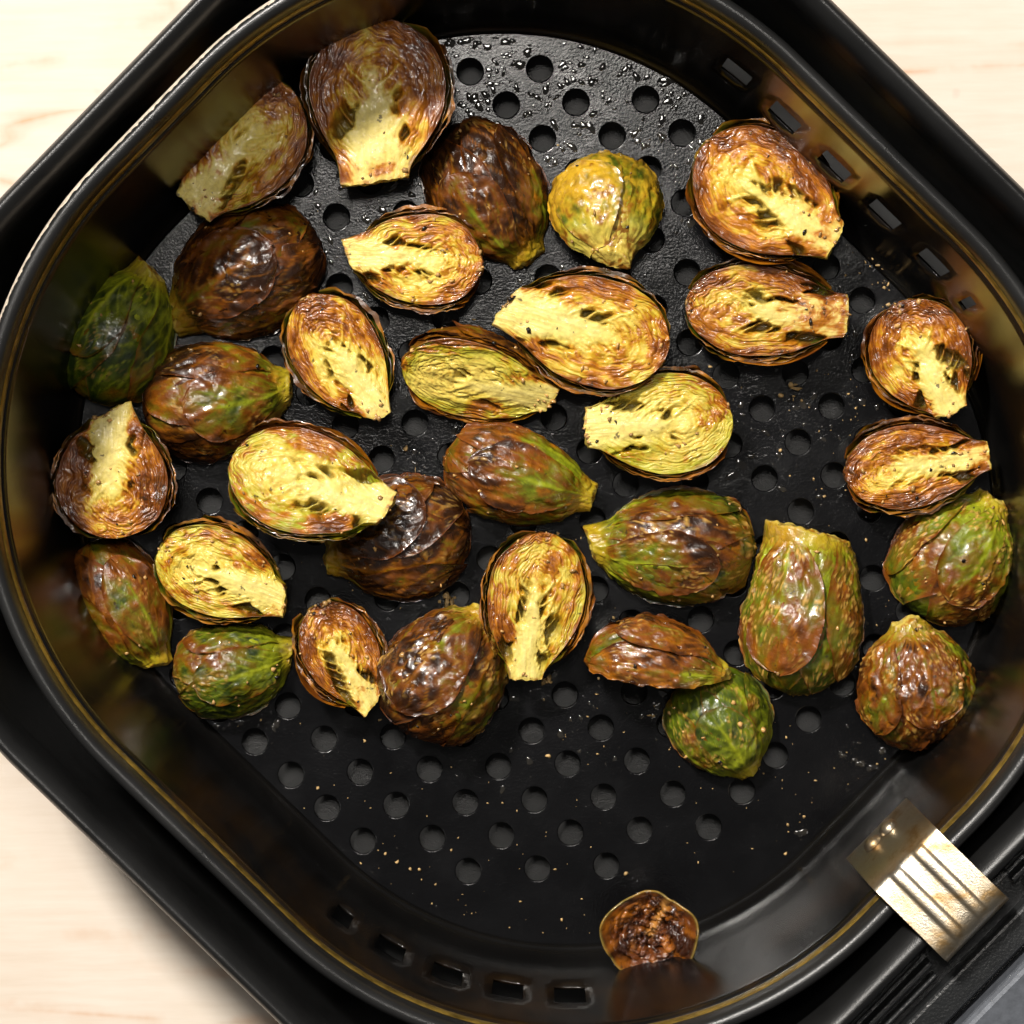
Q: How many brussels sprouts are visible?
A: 32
